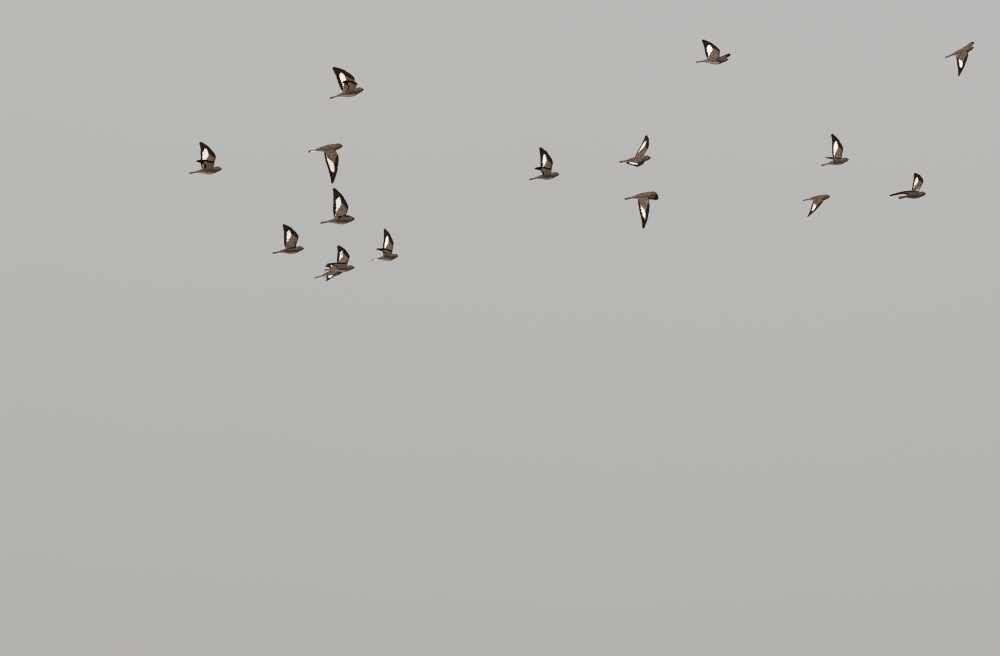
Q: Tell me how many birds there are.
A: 16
